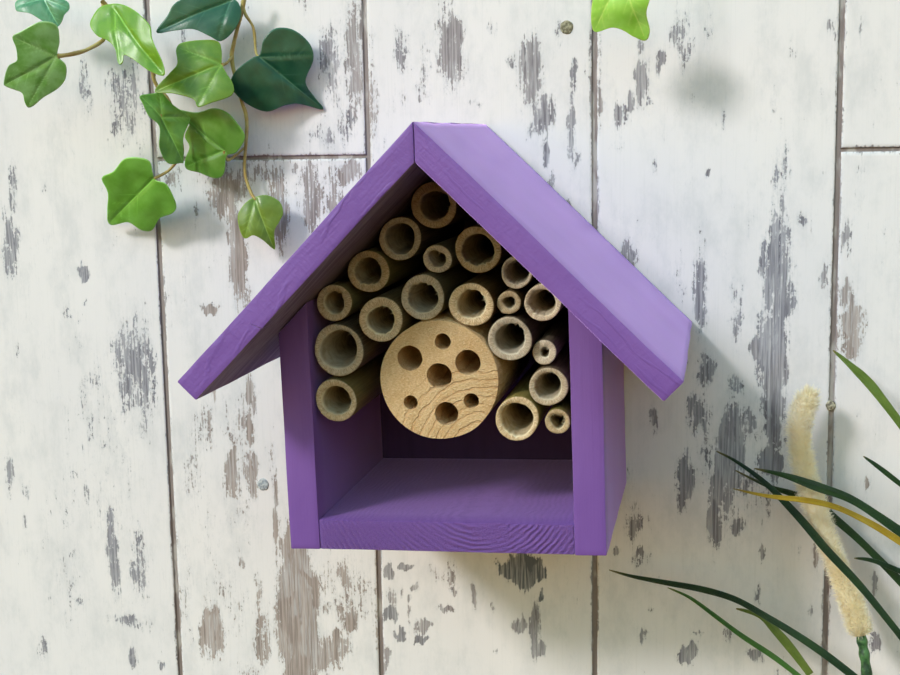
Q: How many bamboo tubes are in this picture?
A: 19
